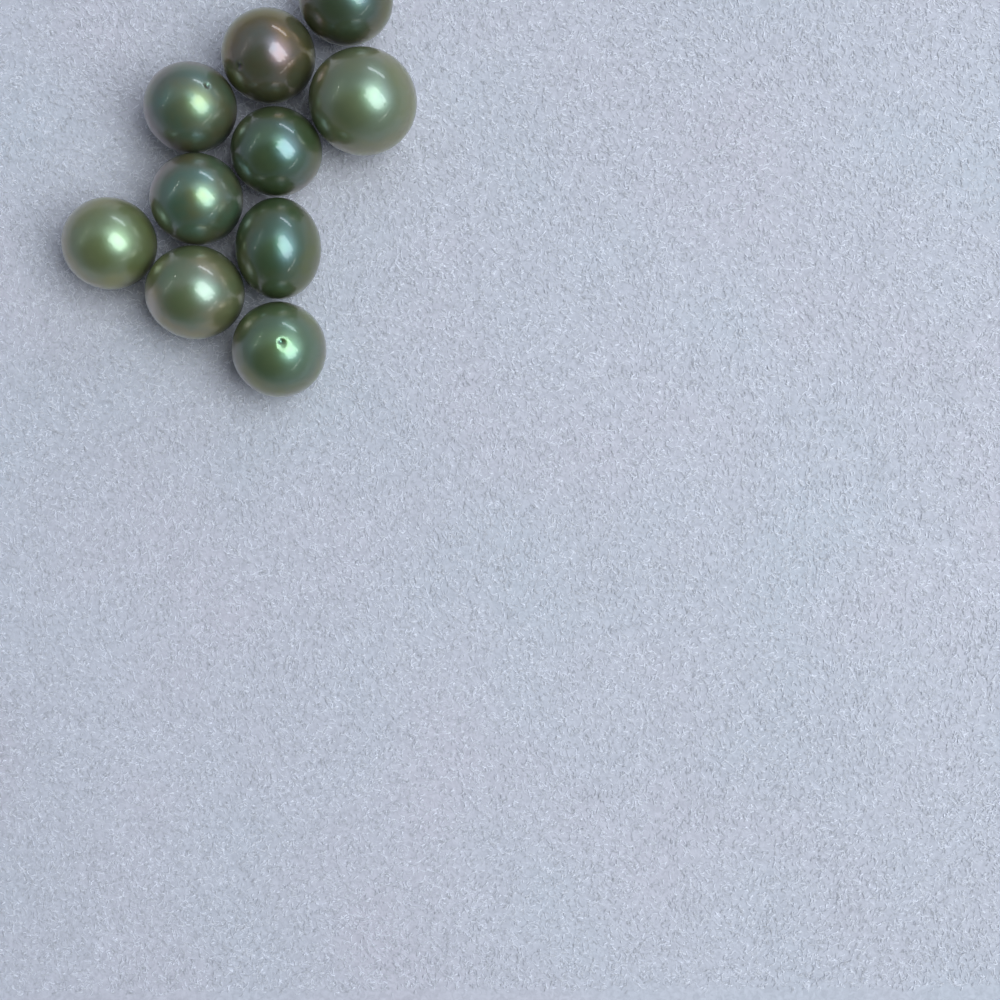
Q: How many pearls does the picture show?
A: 10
